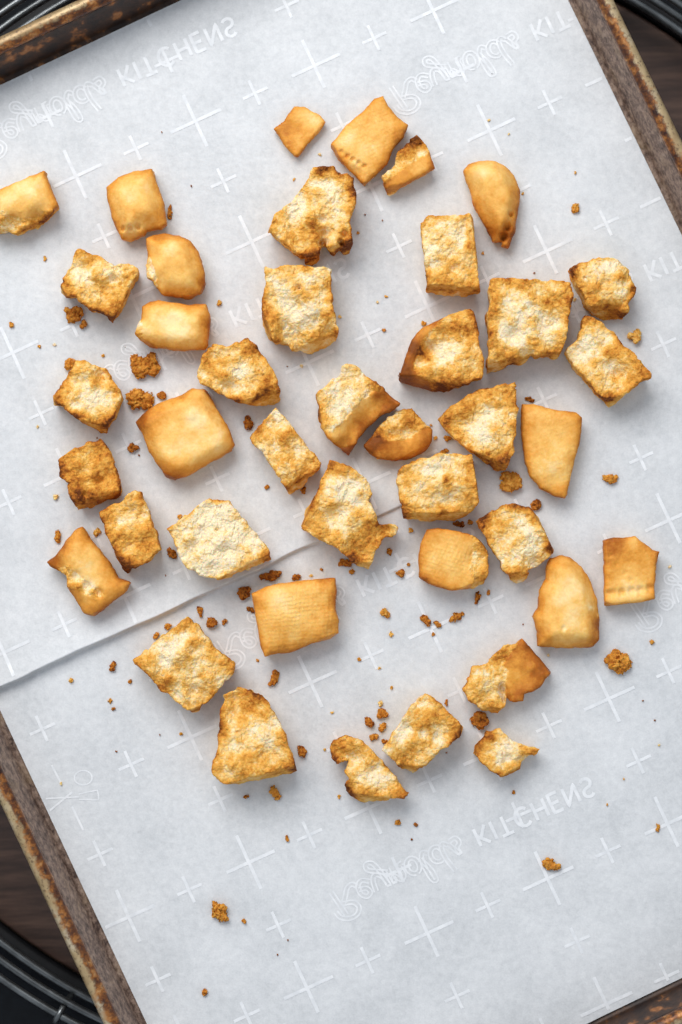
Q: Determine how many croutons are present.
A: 41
